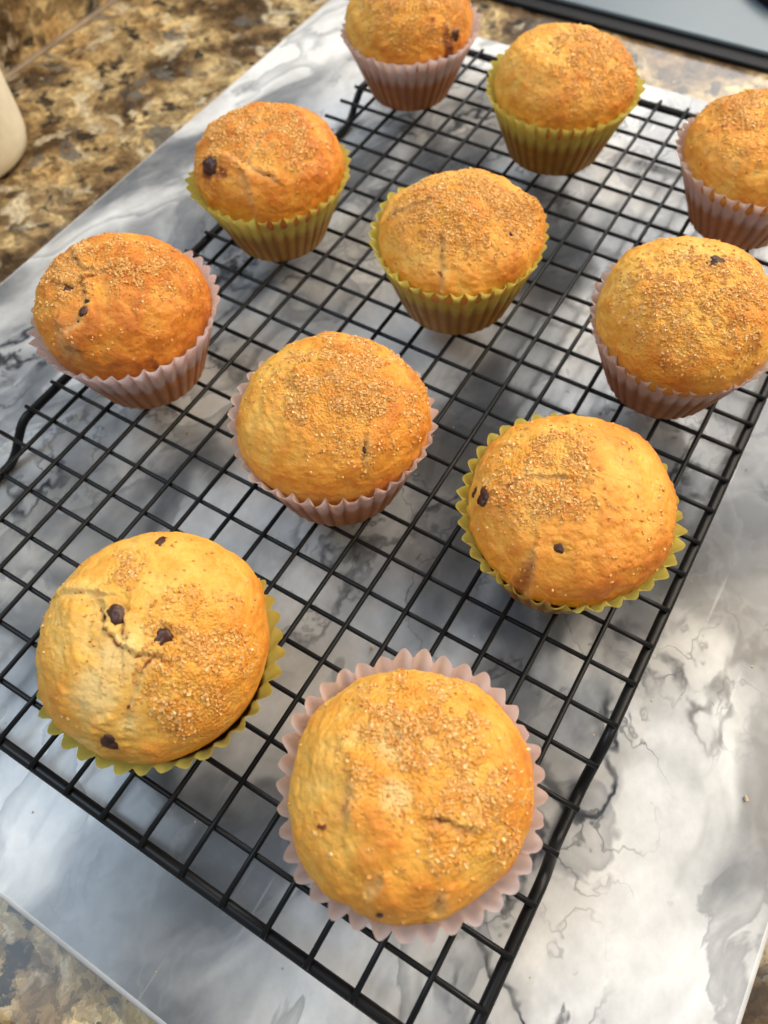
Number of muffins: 11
